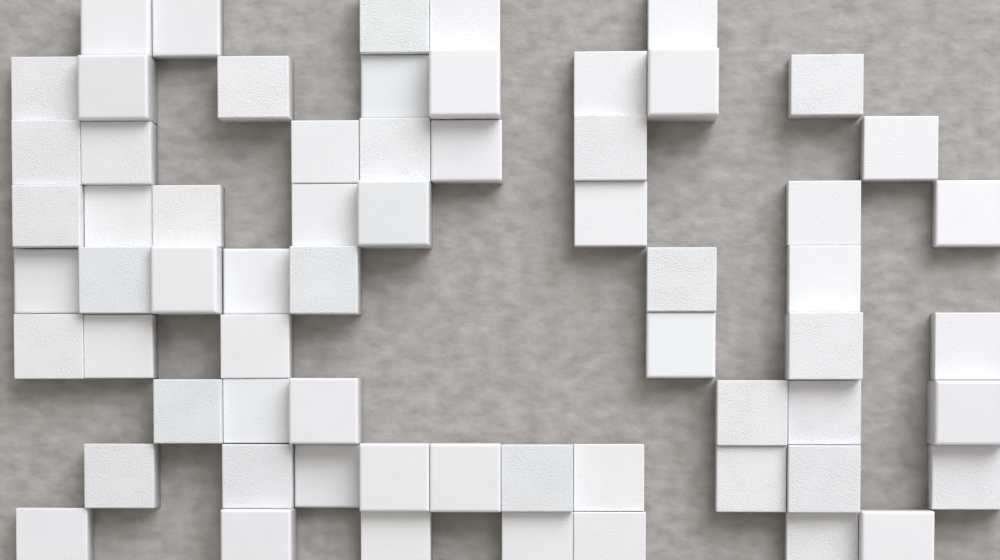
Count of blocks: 64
